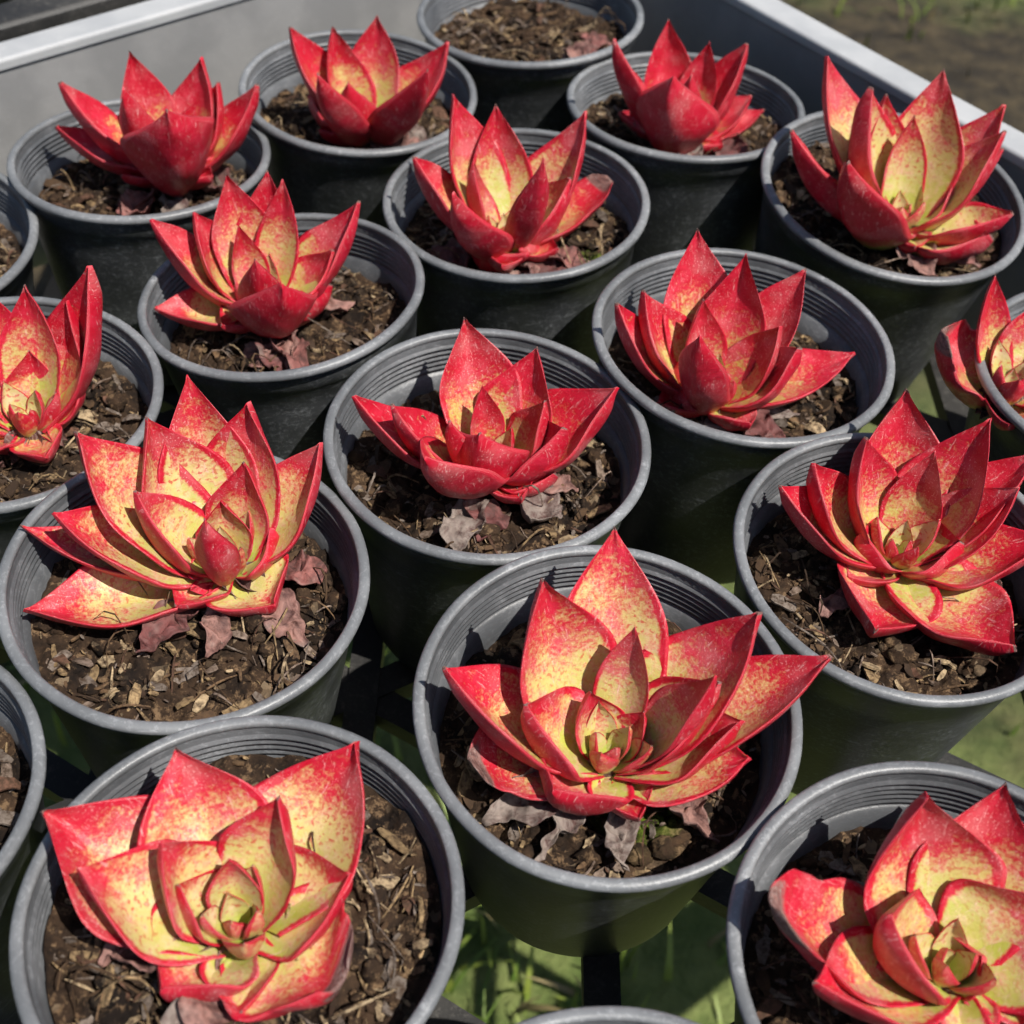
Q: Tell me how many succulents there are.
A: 15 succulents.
